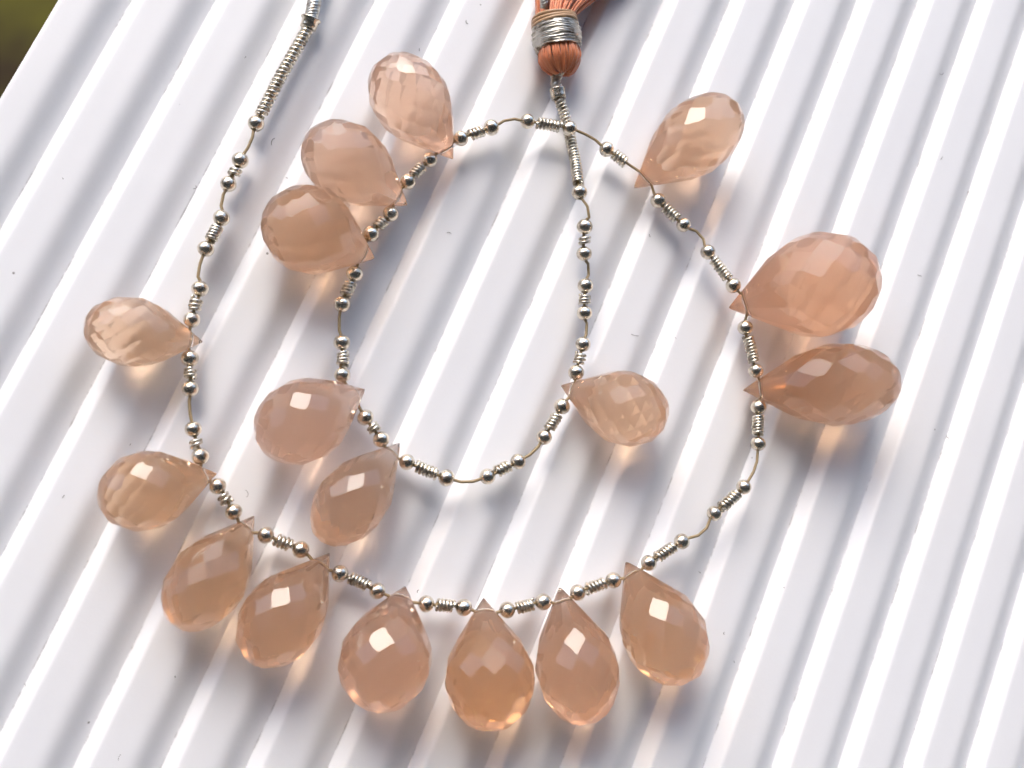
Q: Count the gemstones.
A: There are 17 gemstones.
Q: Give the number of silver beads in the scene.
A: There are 63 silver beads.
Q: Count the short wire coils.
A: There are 31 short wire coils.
